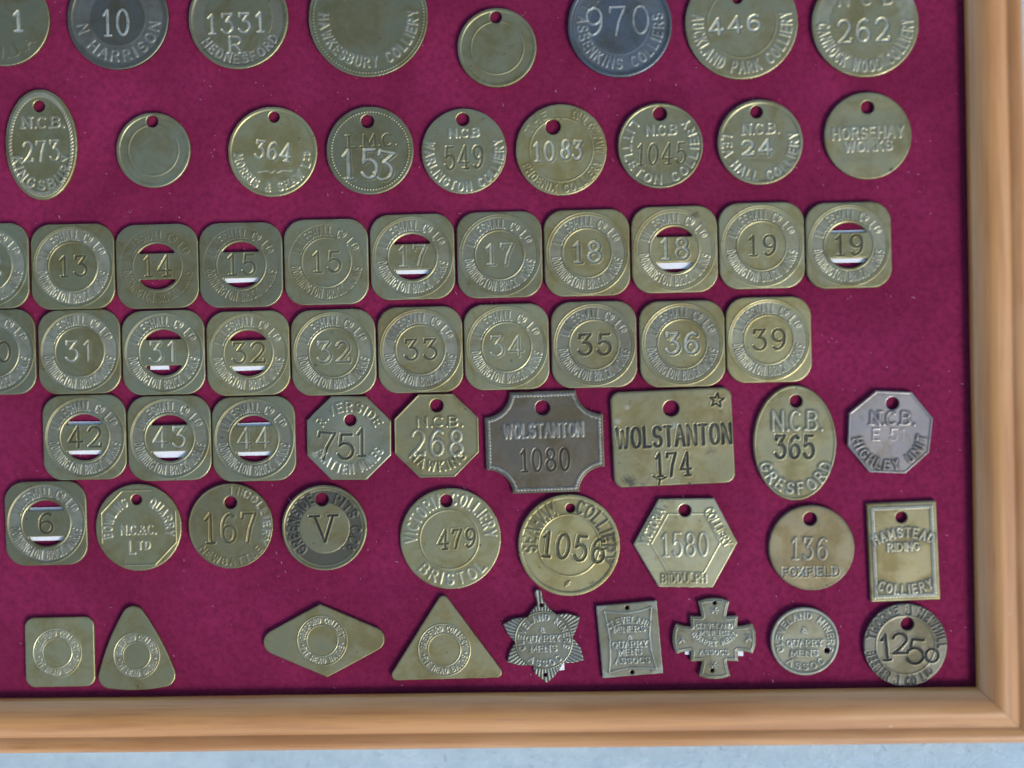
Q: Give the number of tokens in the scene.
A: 65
